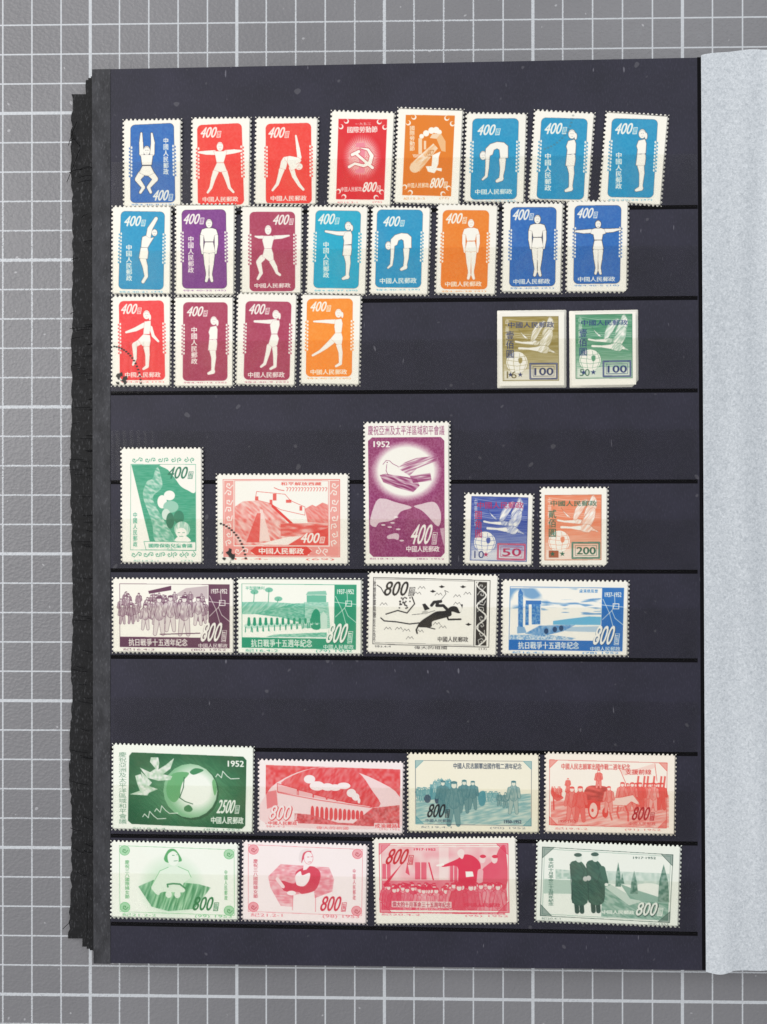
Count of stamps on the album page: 39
